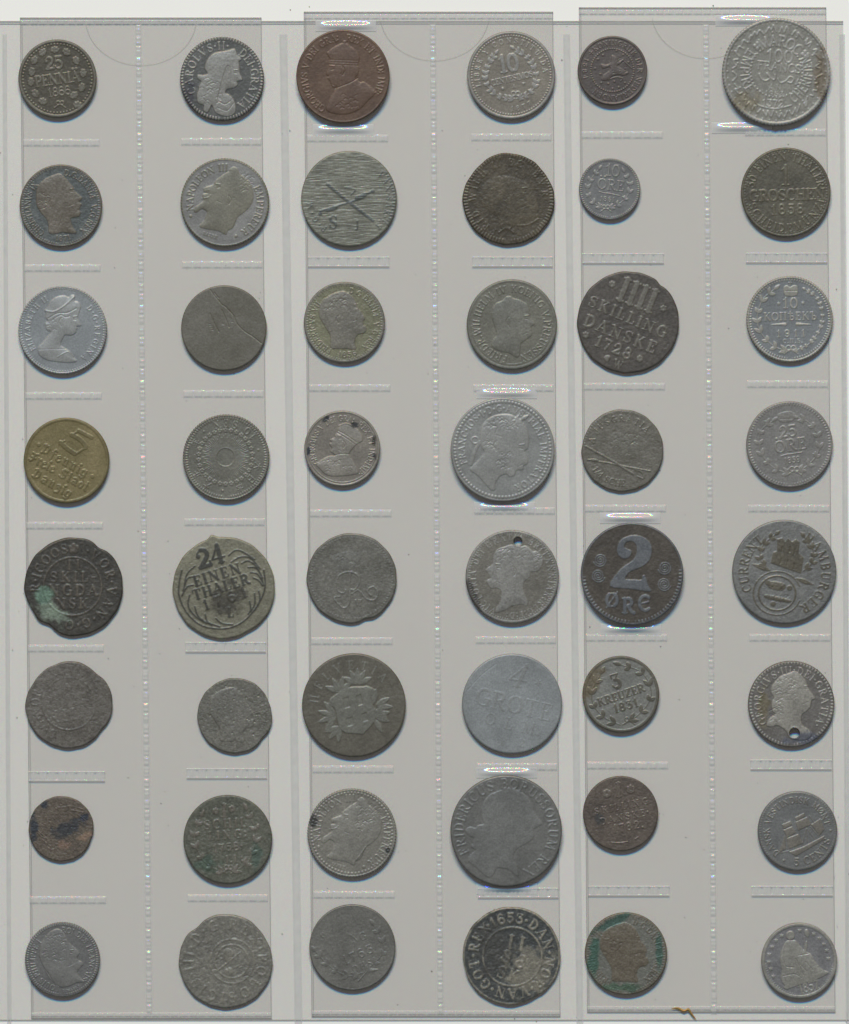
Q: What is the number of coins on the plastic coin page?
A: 48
